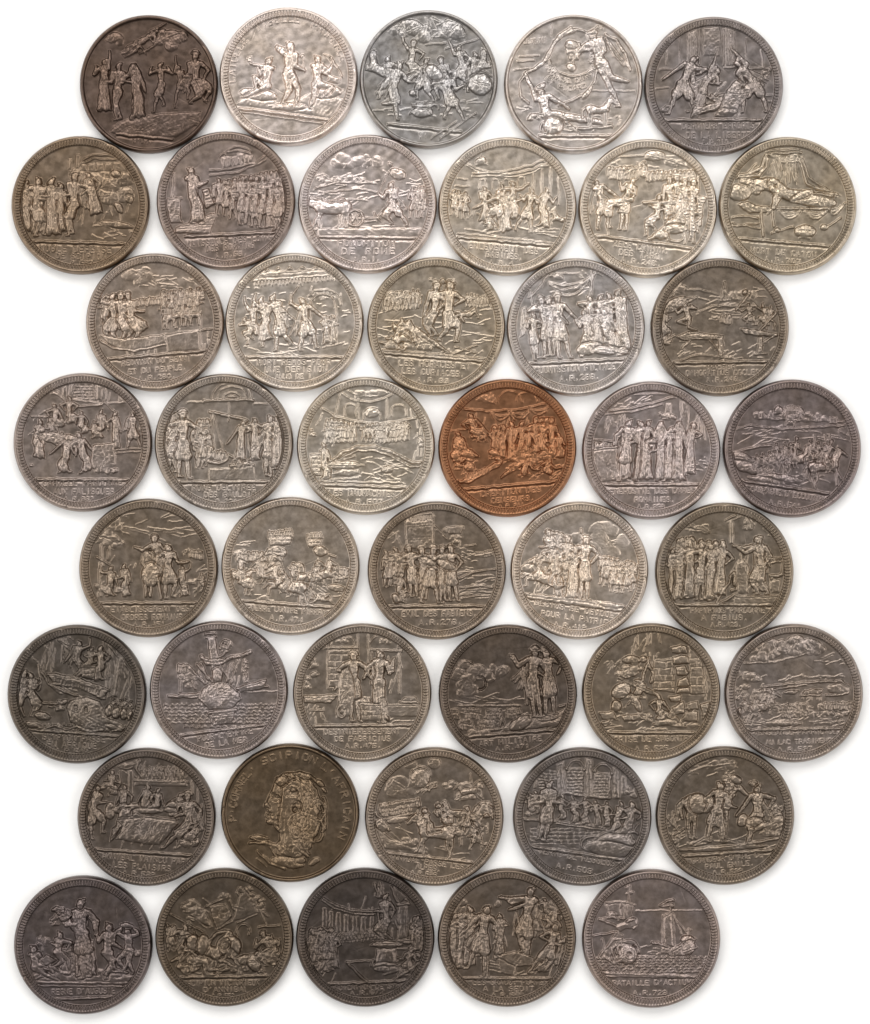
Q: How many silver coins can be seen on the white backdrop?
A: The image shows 42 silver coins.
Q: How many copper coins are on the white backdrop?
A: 1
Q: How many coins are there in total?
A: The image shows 43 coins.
